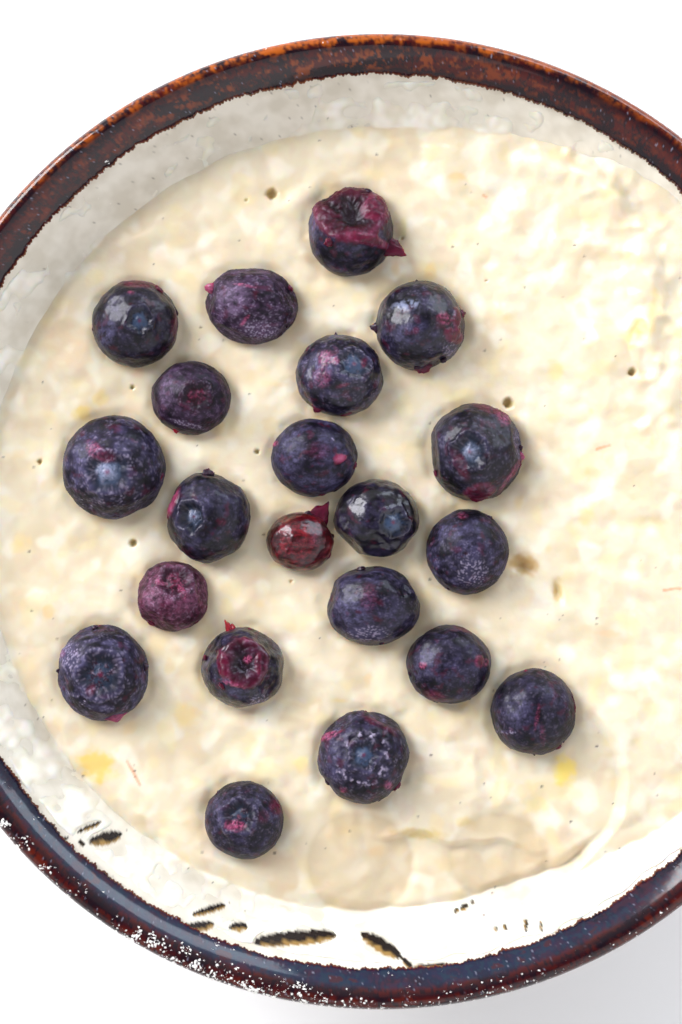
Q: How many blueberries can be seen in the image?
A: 21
